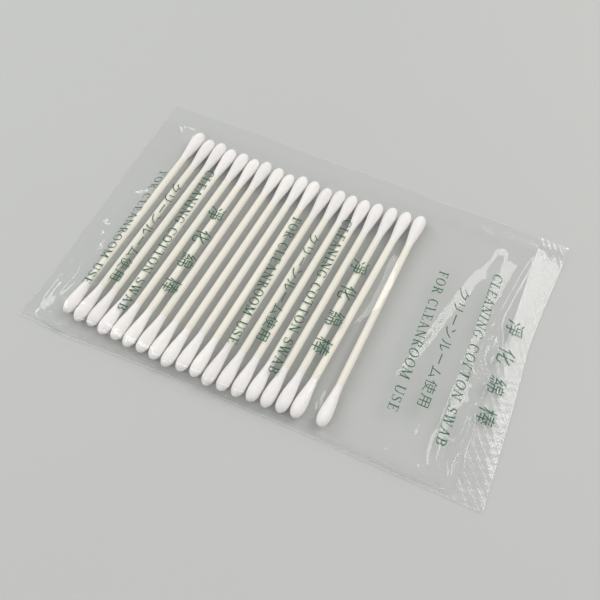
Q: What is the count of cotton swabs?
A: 19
